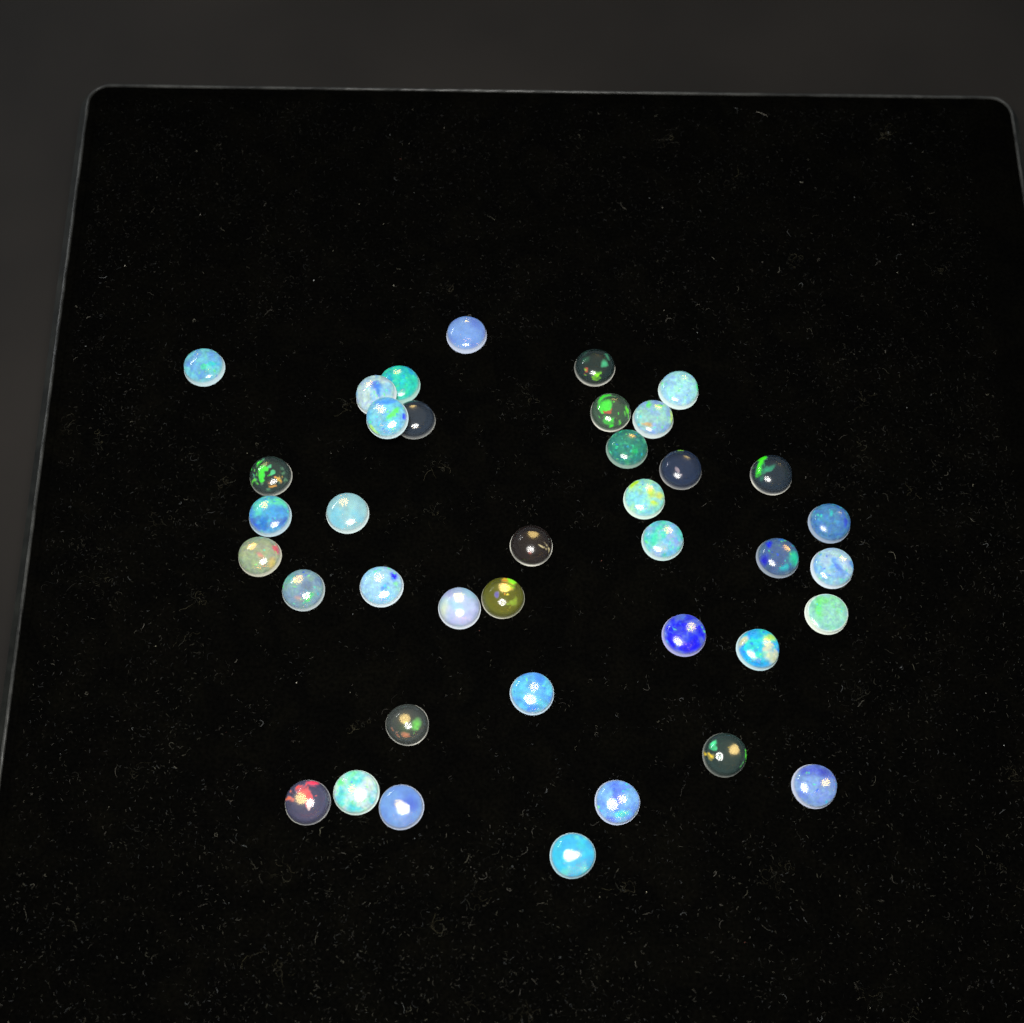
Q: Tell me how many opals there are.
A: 39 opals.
